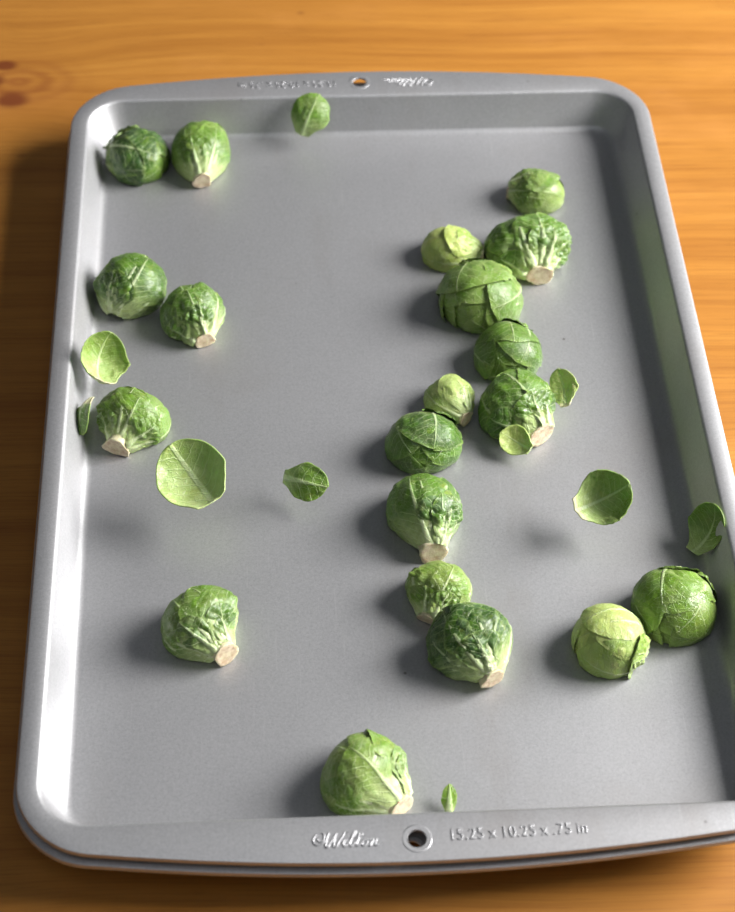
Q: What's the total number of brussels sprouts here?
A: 20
